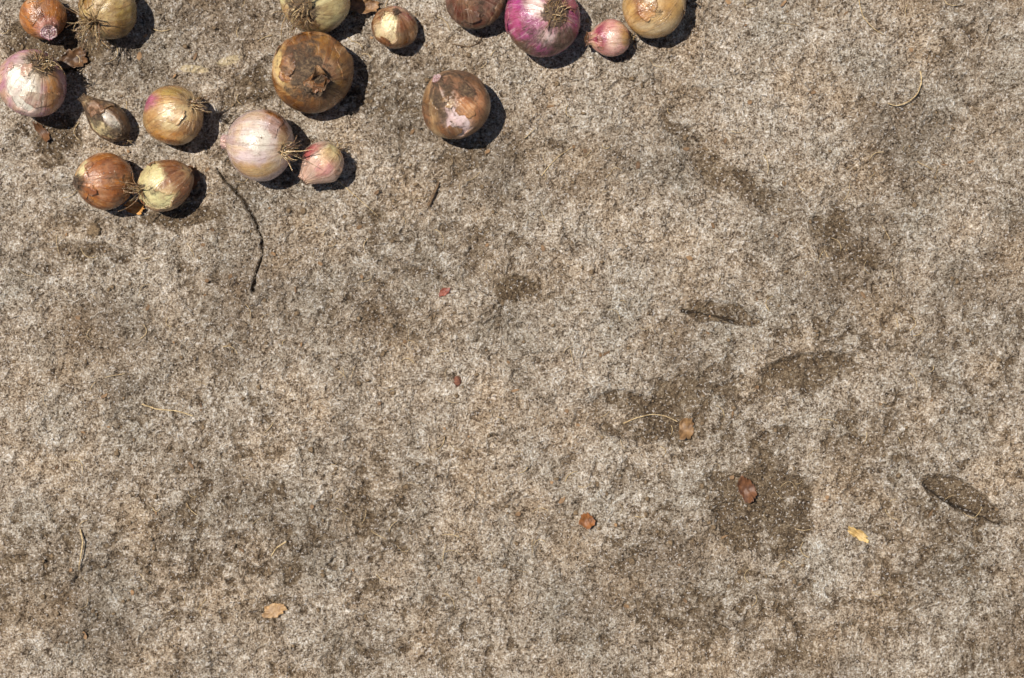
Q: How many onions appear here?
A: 17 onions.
